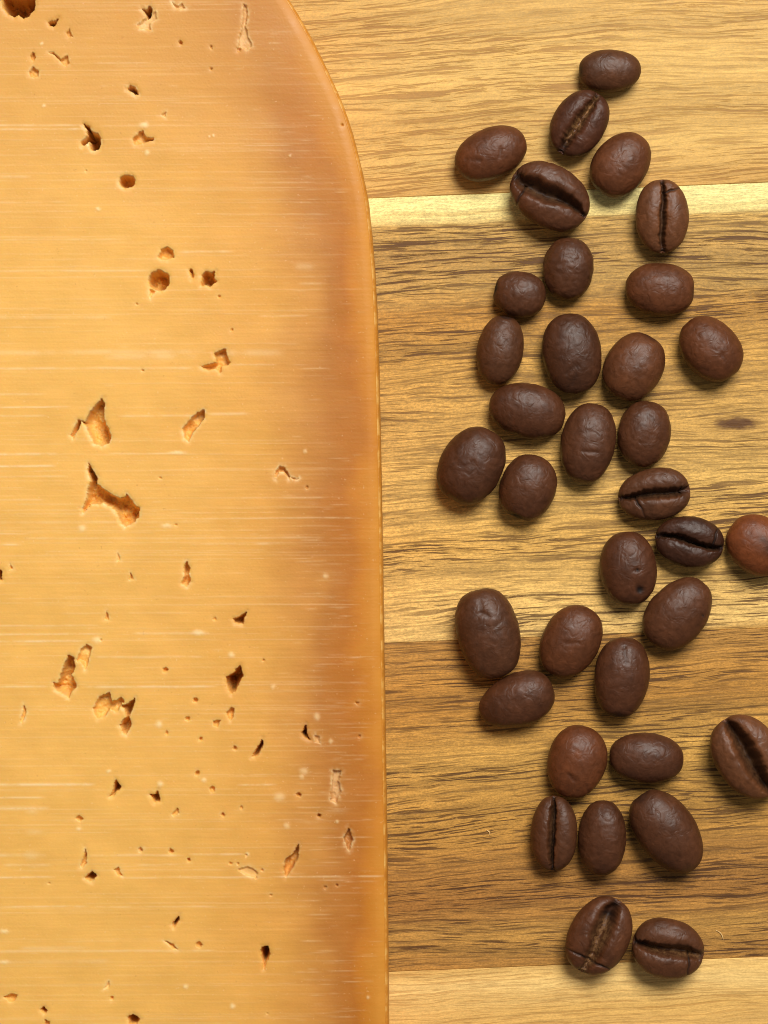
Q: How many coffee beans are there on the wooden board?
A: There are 35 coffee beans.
